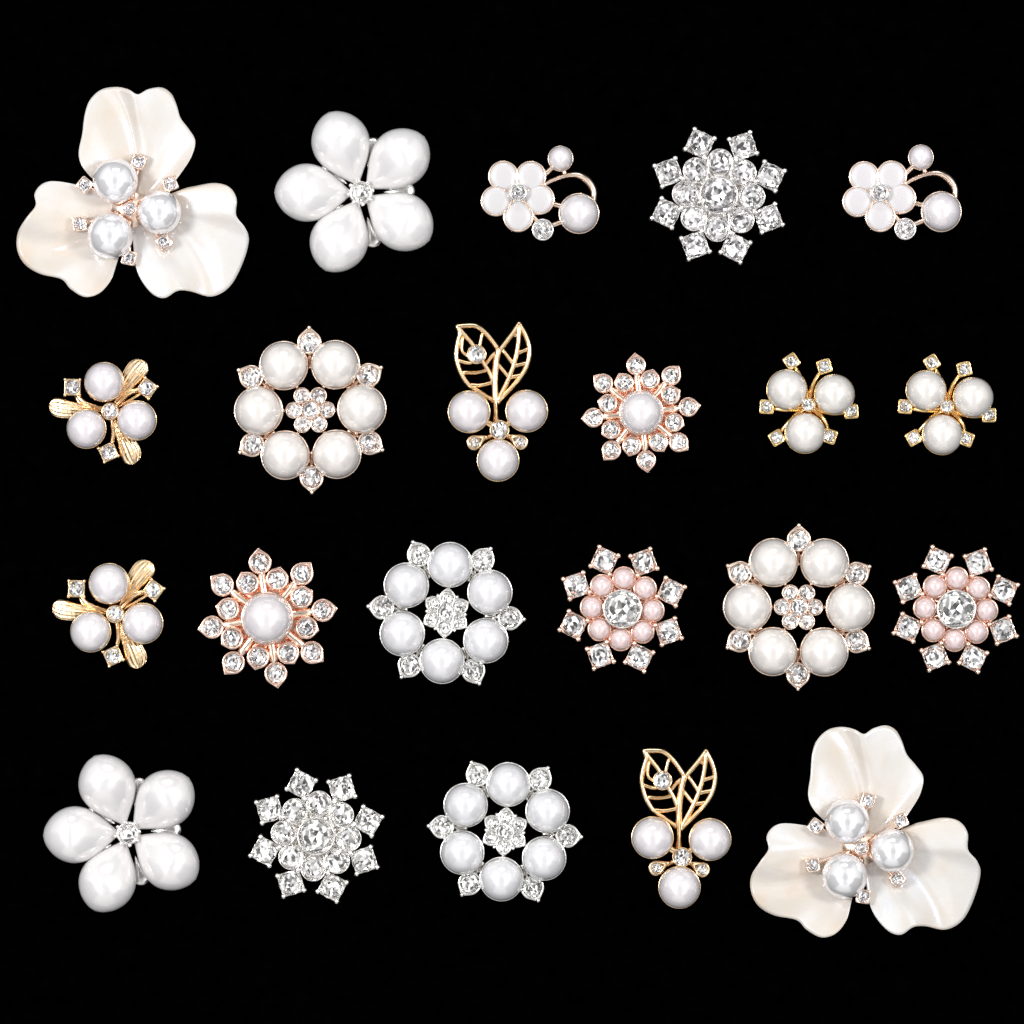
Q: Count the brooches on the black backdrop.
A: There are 22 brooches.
